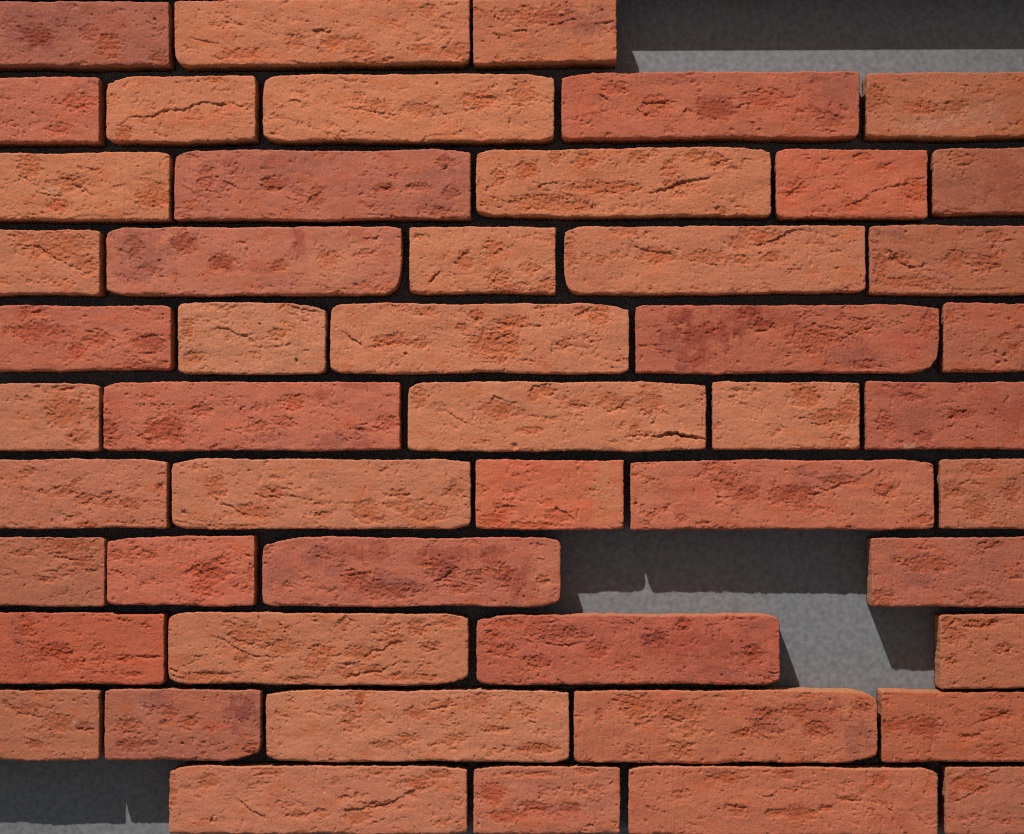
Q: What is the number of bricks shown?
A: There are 50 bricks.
